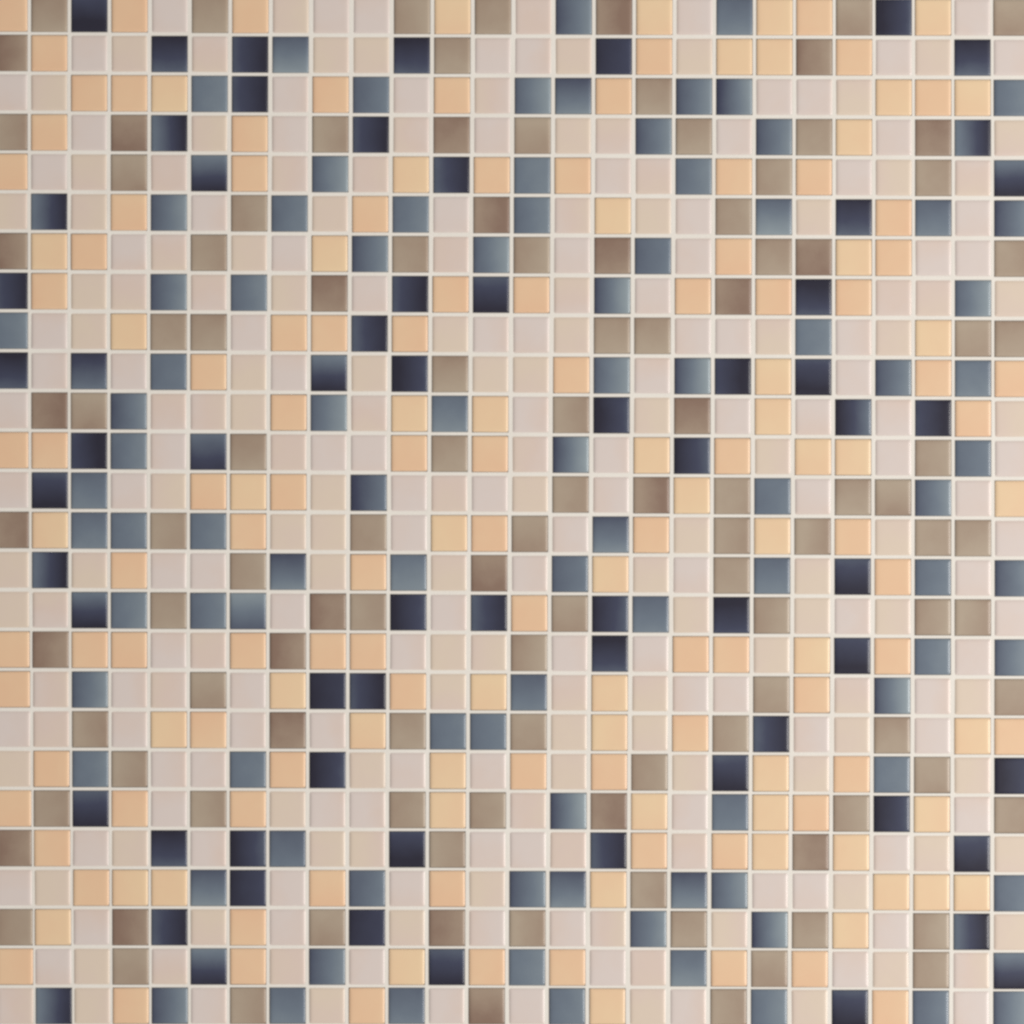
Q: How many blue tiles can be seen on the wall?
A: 157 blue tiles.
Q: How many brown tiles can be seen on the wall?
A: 112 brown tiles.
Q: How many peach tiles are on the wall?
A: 154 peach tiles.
